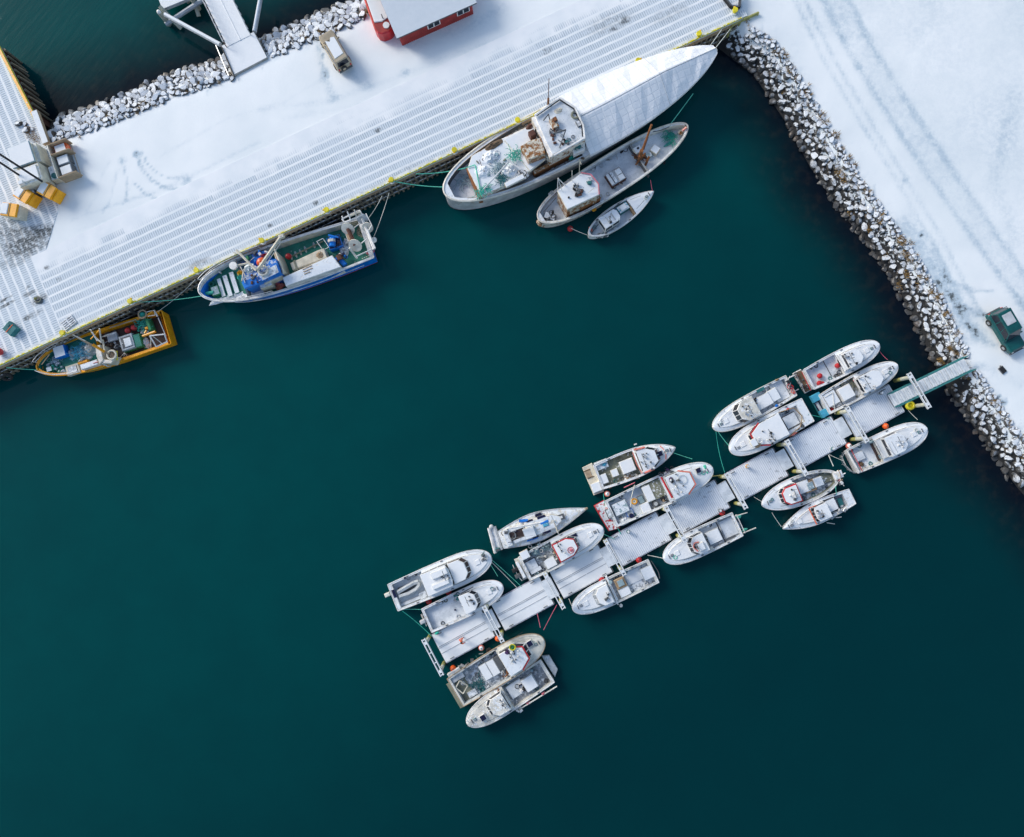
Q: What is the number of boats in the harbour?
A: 22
